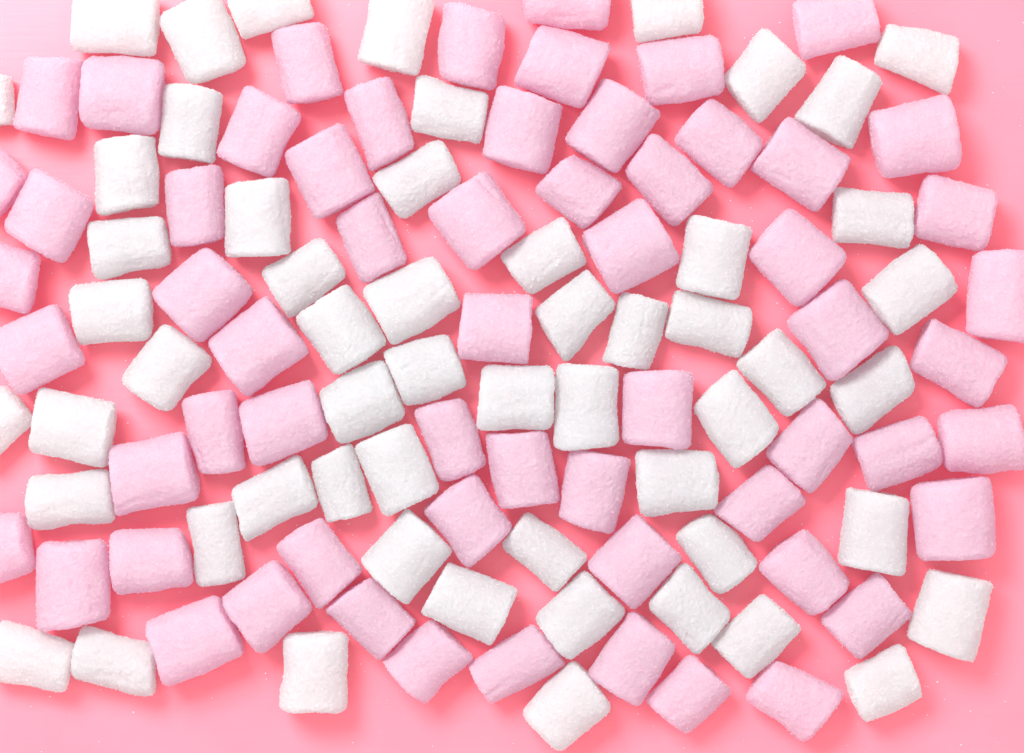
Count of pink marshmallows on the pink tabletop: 62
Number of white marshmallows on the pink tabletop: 56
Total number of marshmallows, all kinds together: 118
